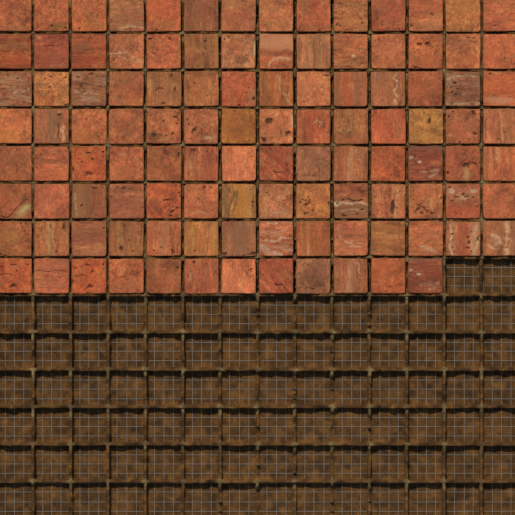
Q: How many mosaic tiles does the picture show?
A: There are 110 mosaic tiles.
